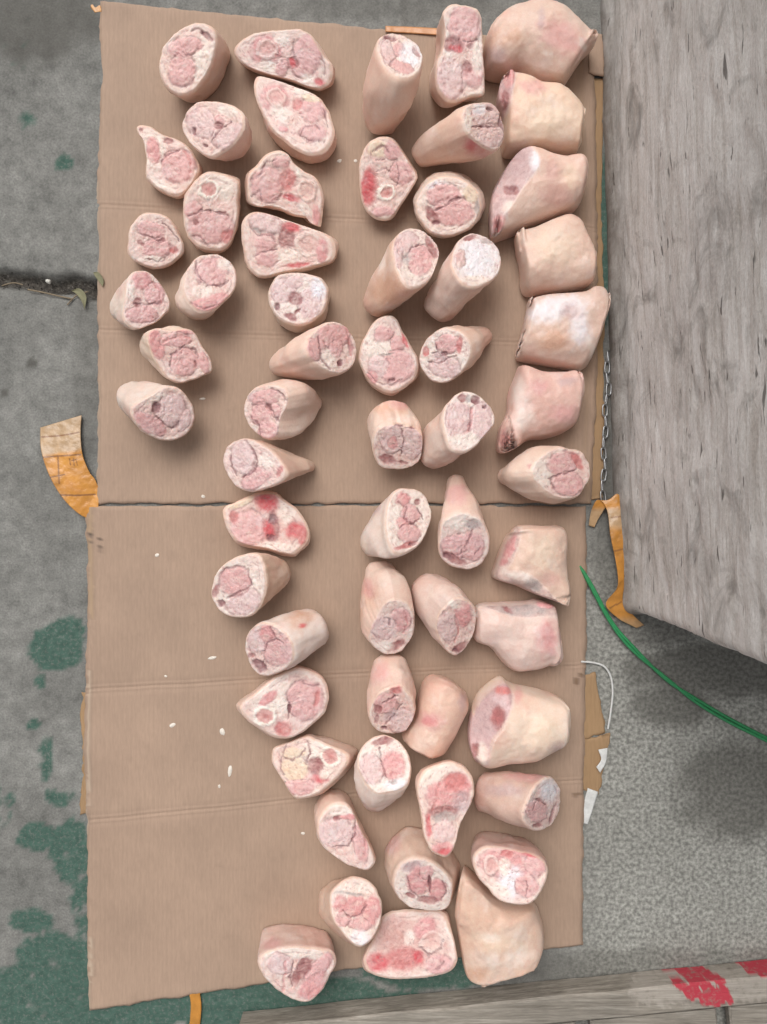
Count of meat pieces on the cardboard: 59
